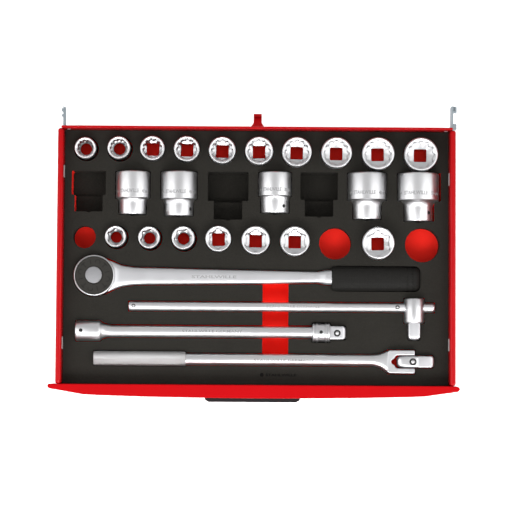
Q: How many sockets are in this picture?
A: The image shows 22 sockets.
